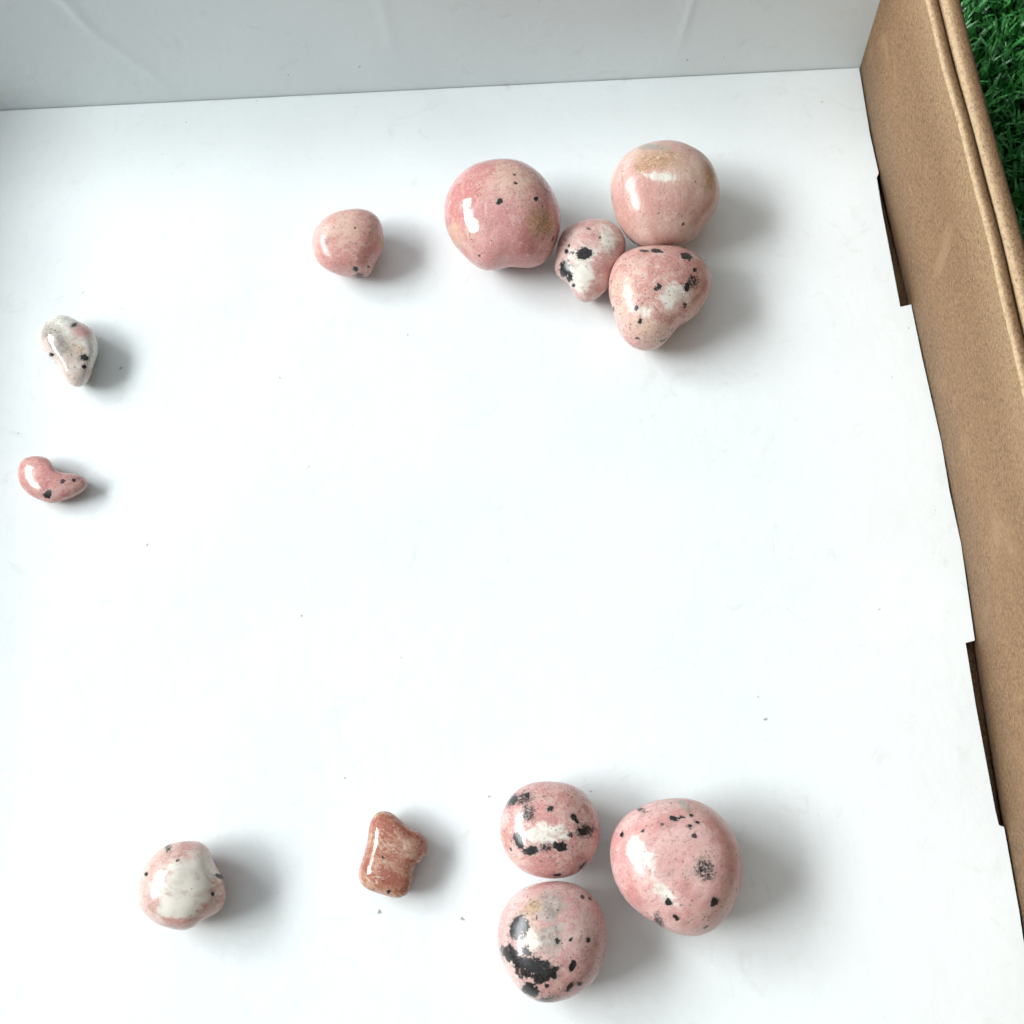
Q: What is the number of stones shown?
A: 12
